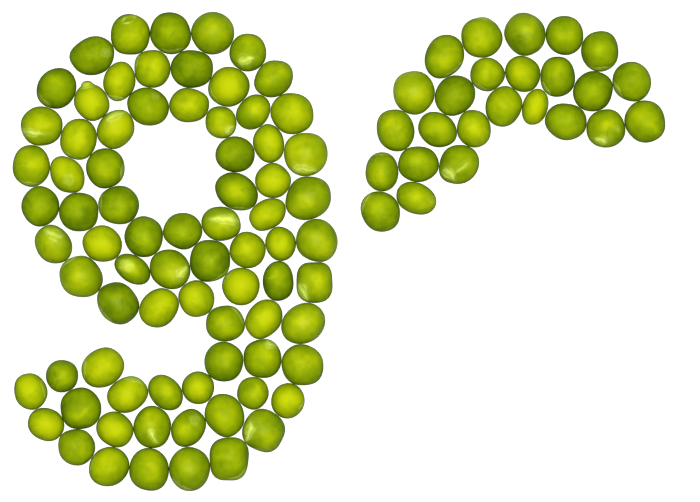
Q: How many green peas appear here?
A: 102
